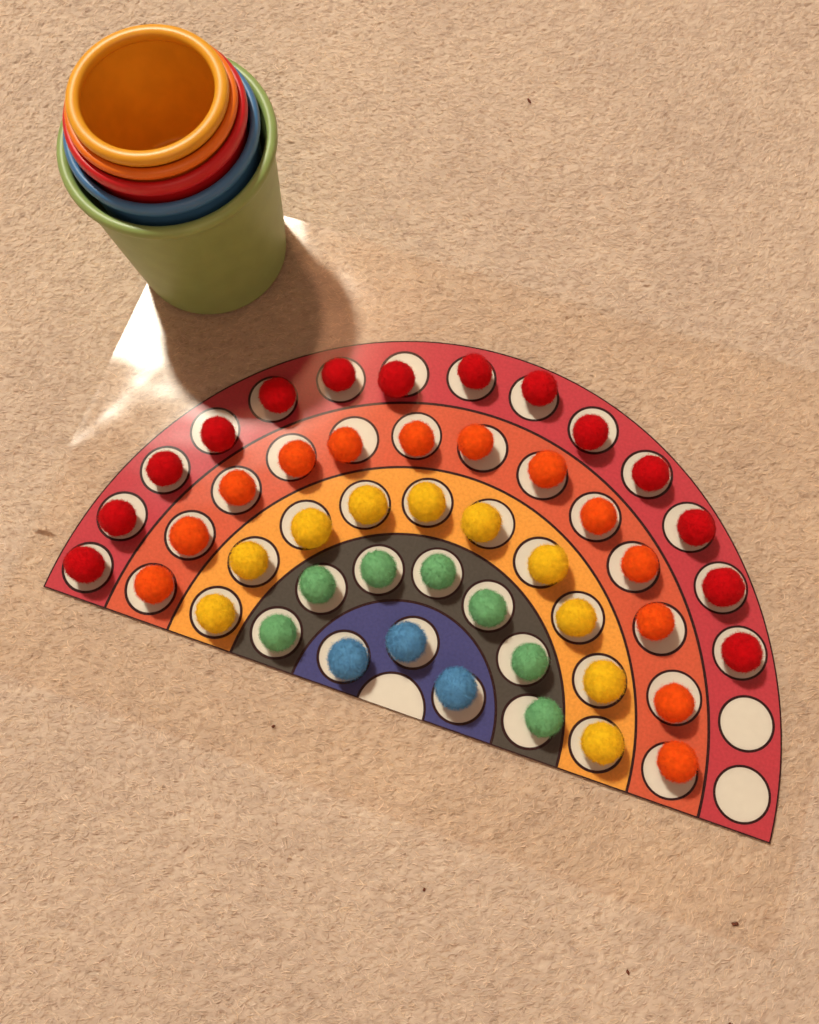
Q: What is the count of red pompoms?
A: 14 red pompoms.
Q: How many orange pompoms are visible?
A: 13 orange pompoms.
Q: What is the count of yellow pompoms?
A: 10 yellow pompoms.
